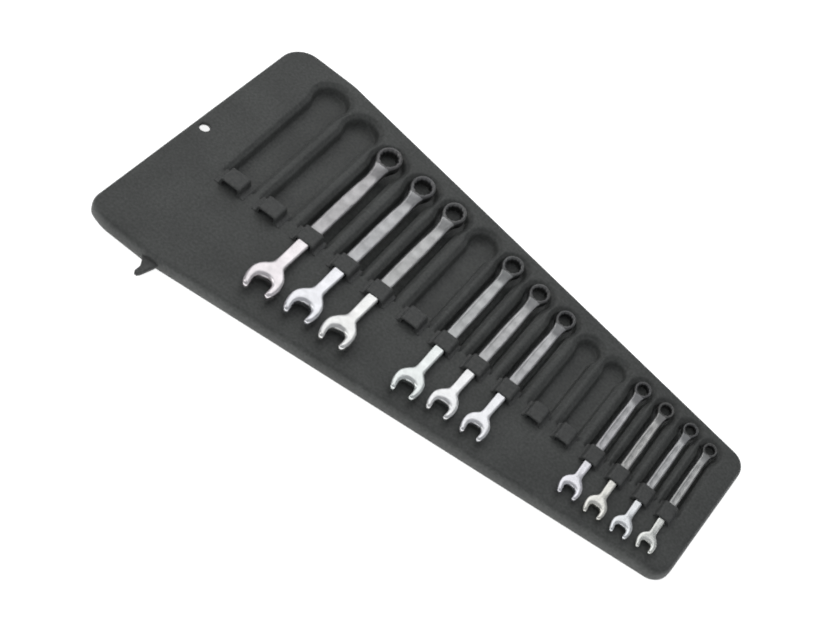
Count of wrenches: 10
